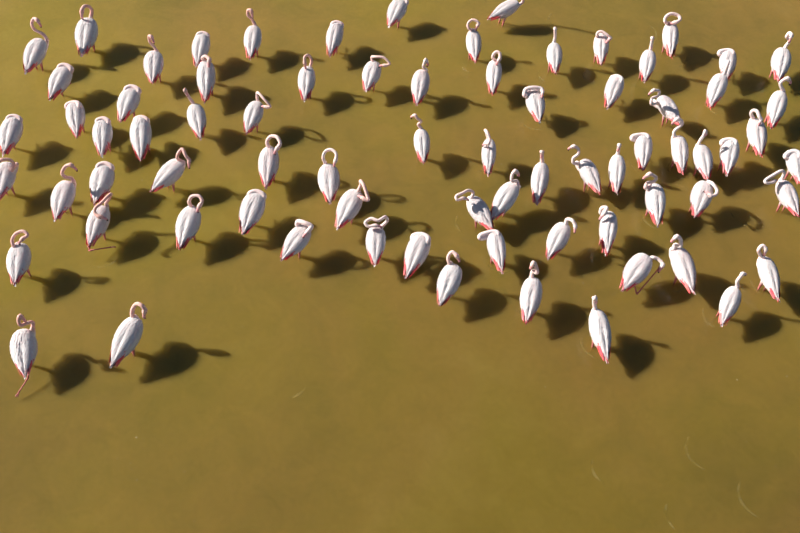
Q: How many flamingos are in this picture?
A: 75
